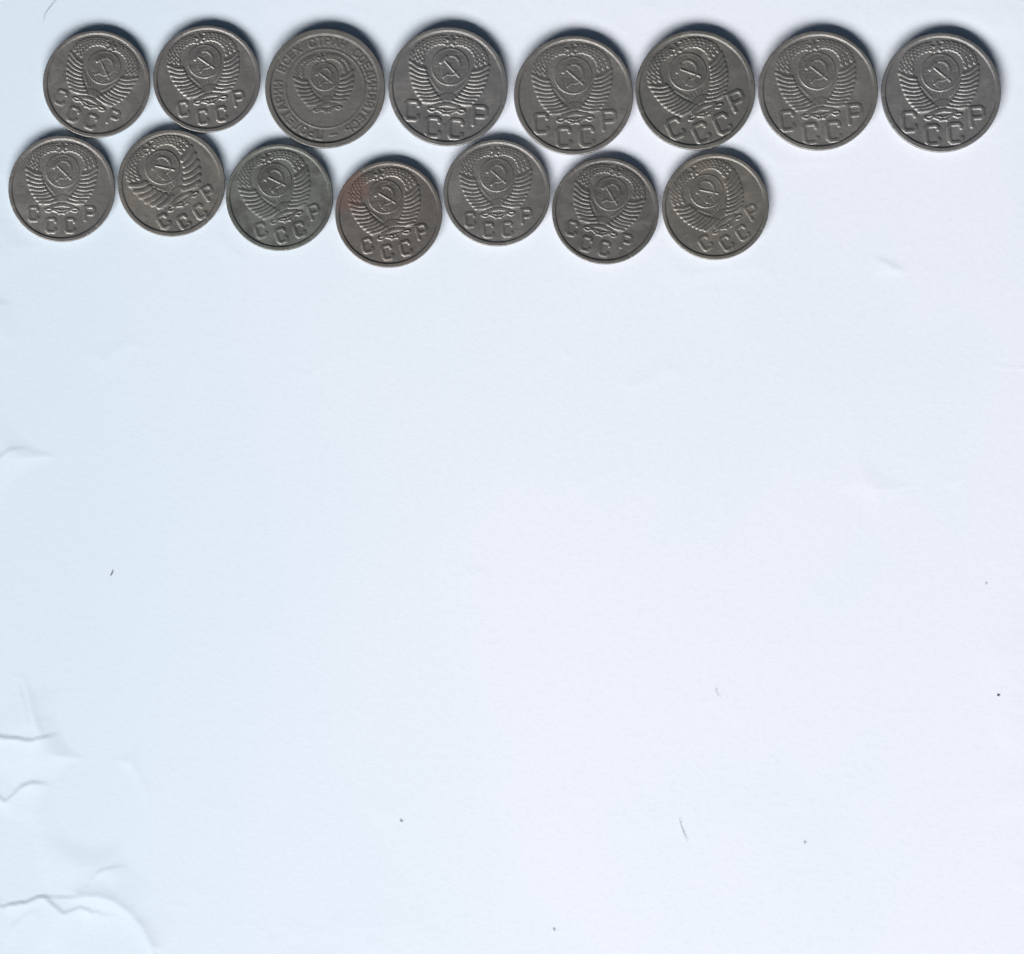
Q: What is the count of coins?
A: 15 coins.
